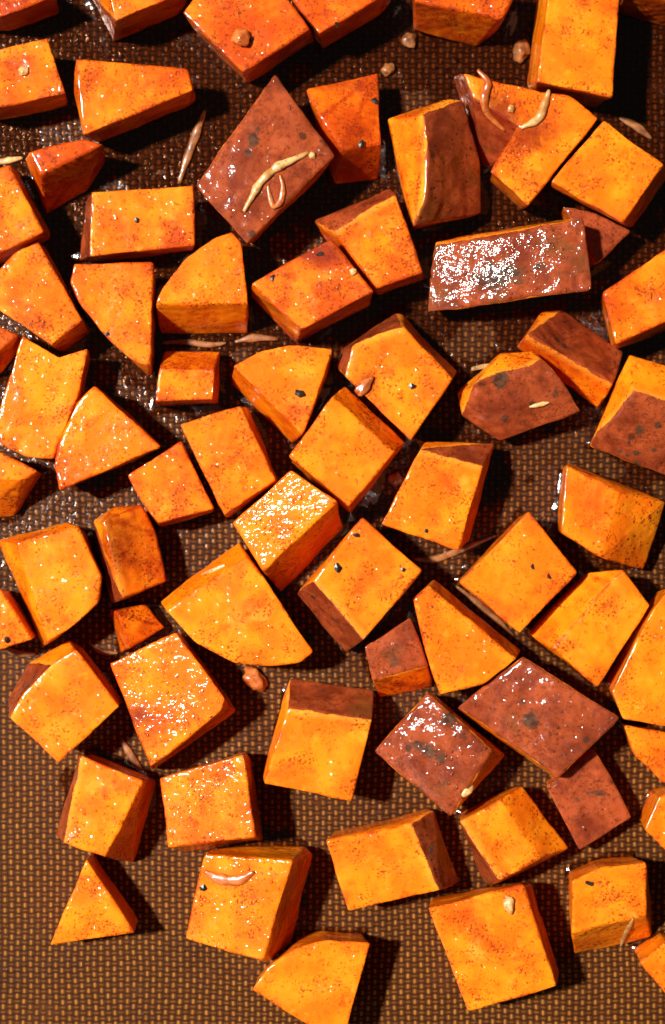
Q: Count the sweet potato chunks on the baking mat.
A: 70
